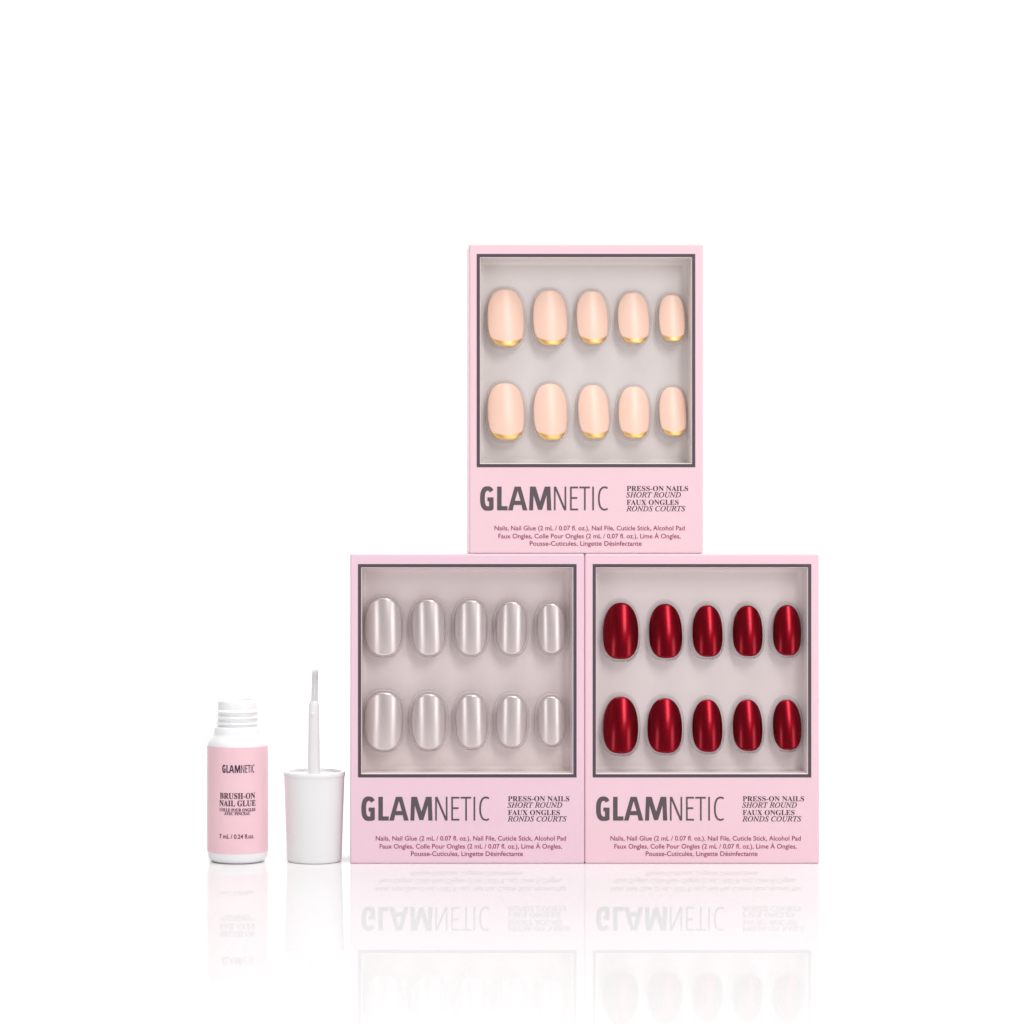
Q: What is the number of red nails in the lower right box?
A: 10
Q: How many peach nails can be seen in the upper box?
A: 10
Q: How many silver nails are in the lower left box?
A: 10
